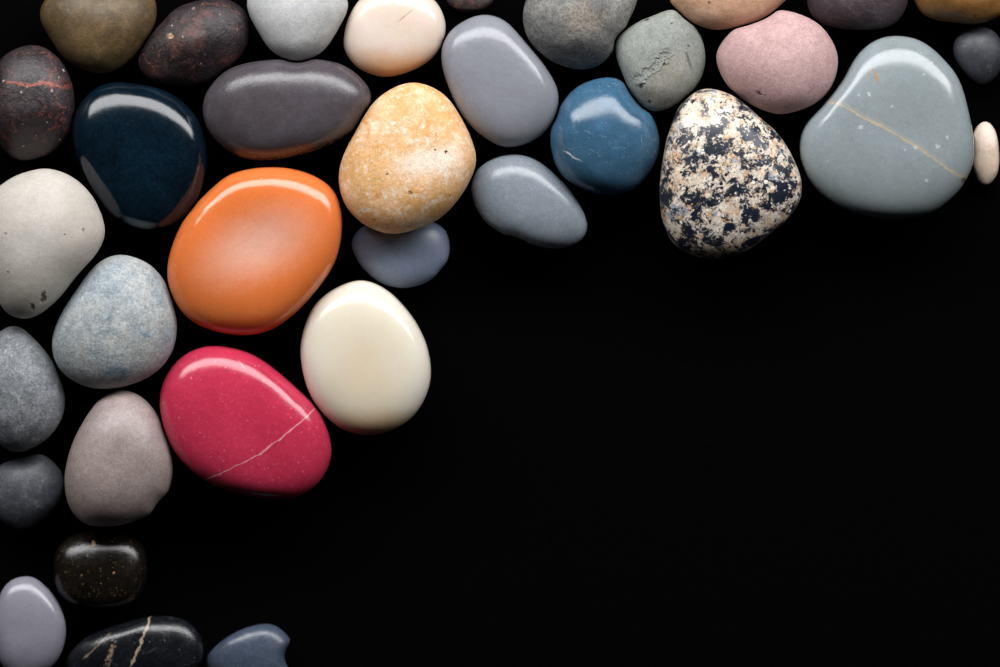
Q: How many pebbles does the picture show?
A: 35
